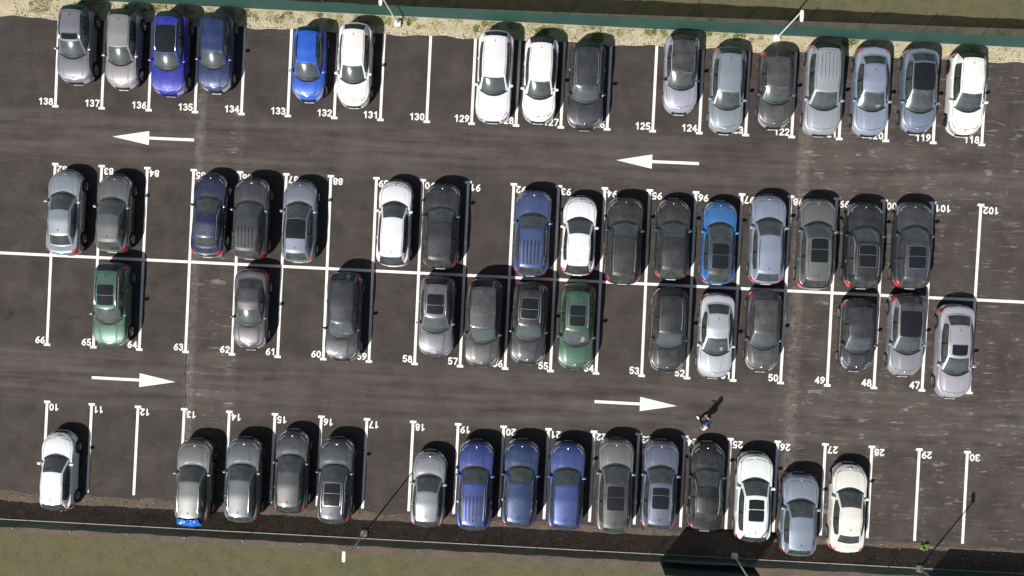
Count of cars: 60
